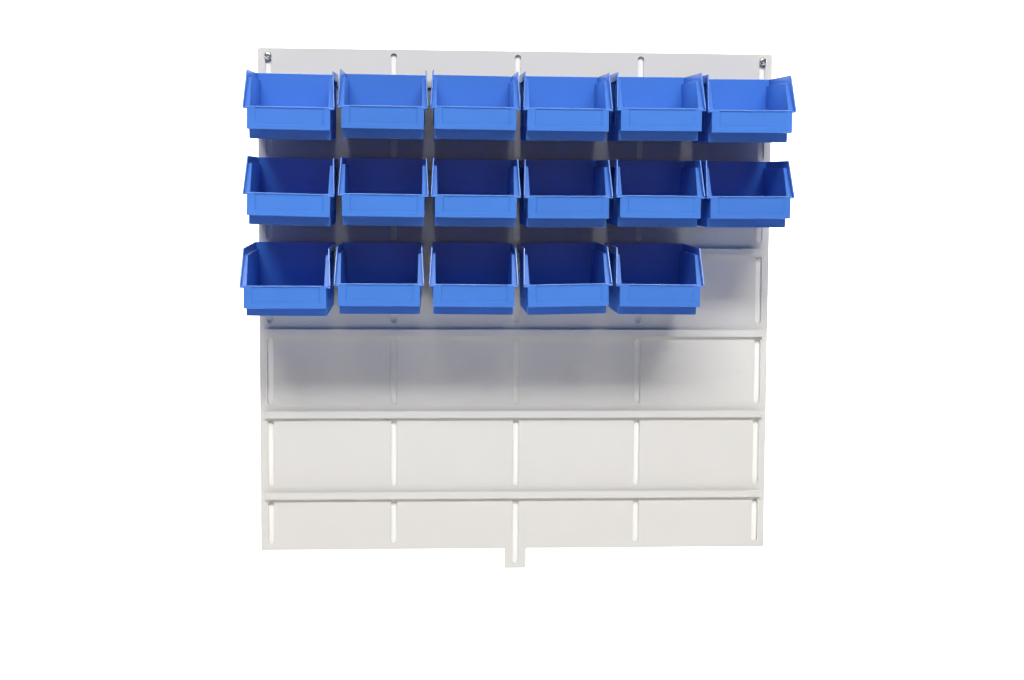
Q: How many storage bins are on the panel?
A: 17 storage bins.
